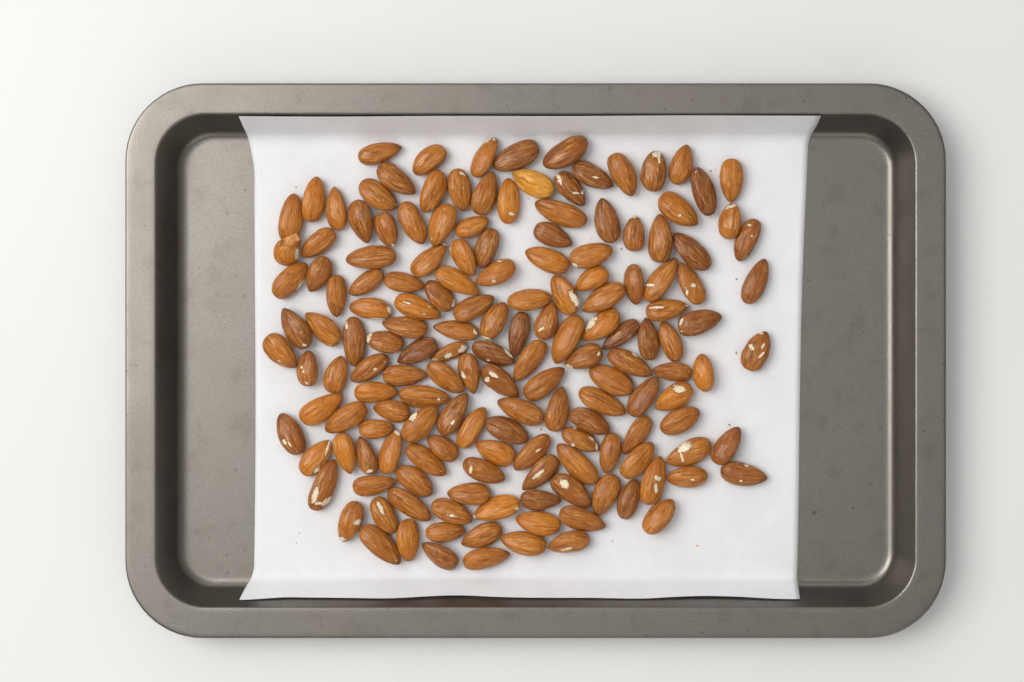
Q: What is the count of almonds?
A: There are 160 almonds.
